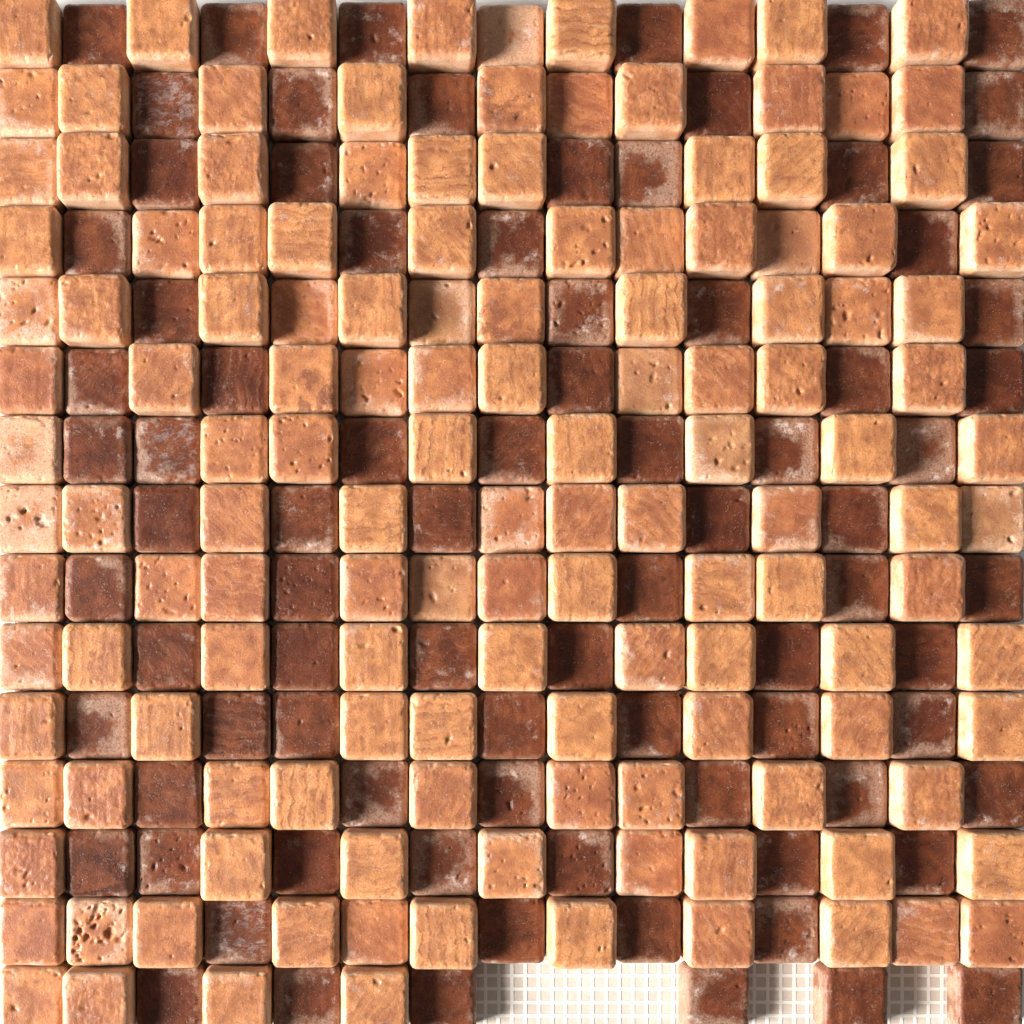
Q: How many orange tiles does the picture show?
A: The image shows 137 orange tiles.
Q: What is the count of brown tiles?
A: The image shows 83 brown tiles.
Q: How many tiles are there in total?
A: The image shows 220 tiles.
